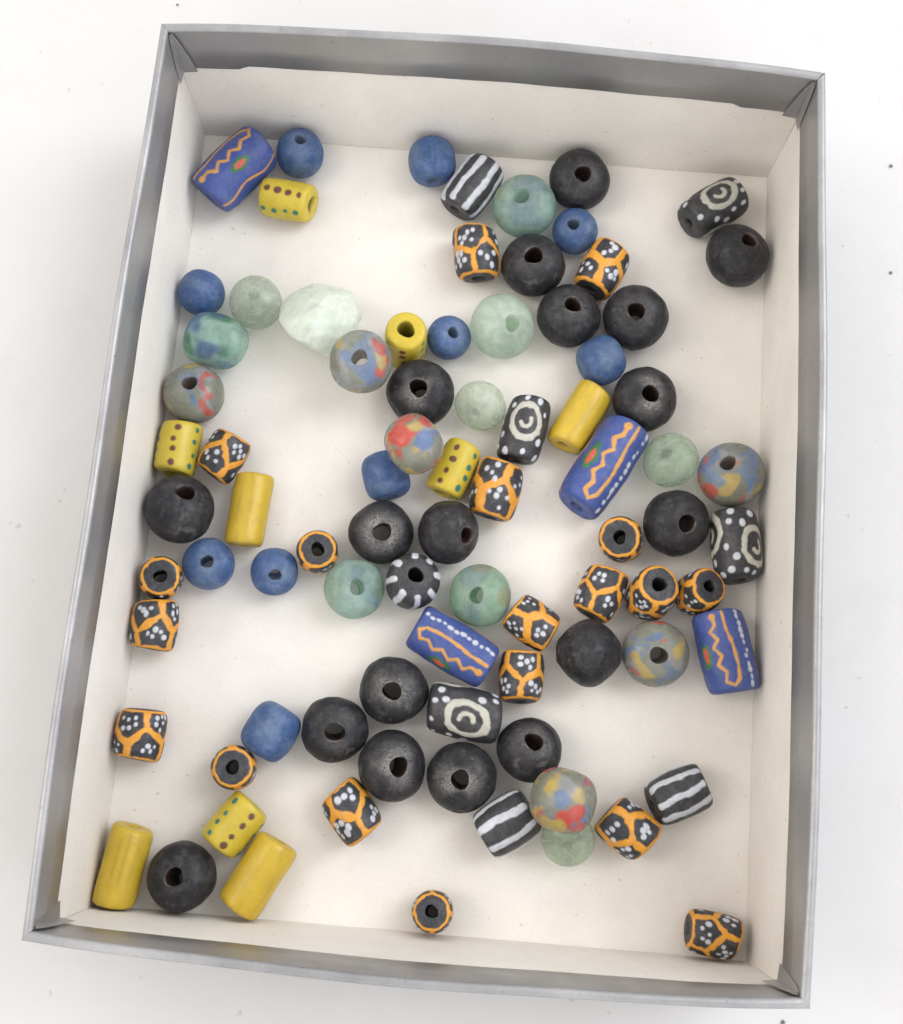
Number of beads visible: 84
